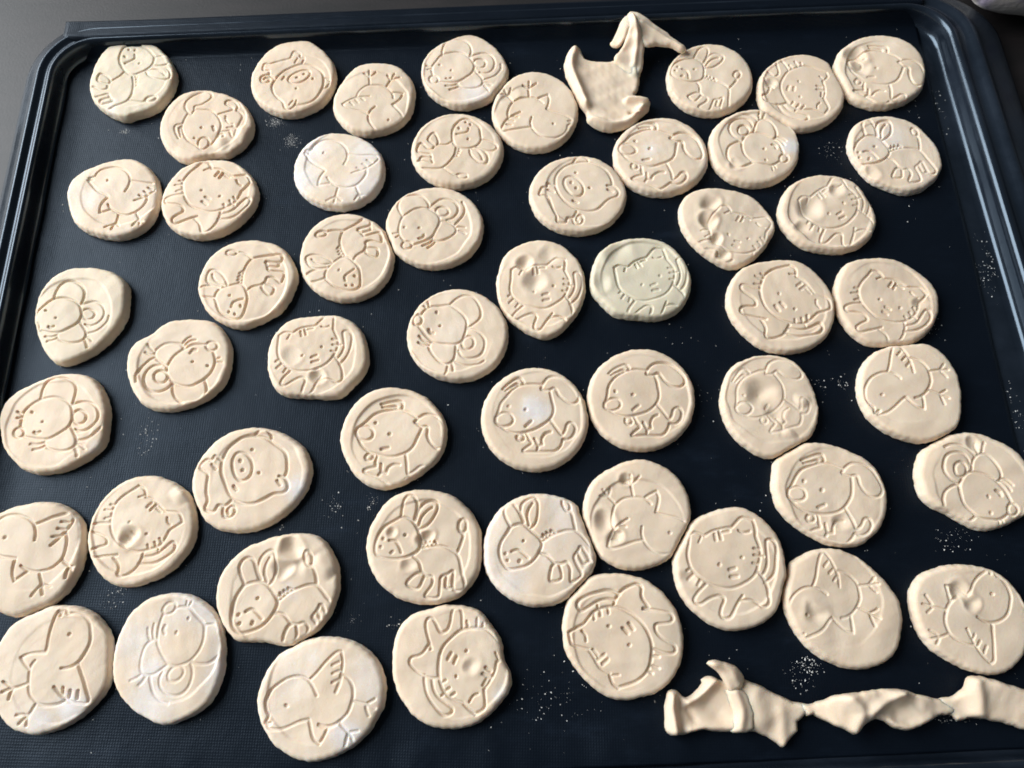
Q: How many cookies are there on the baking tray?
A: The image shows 53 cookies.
